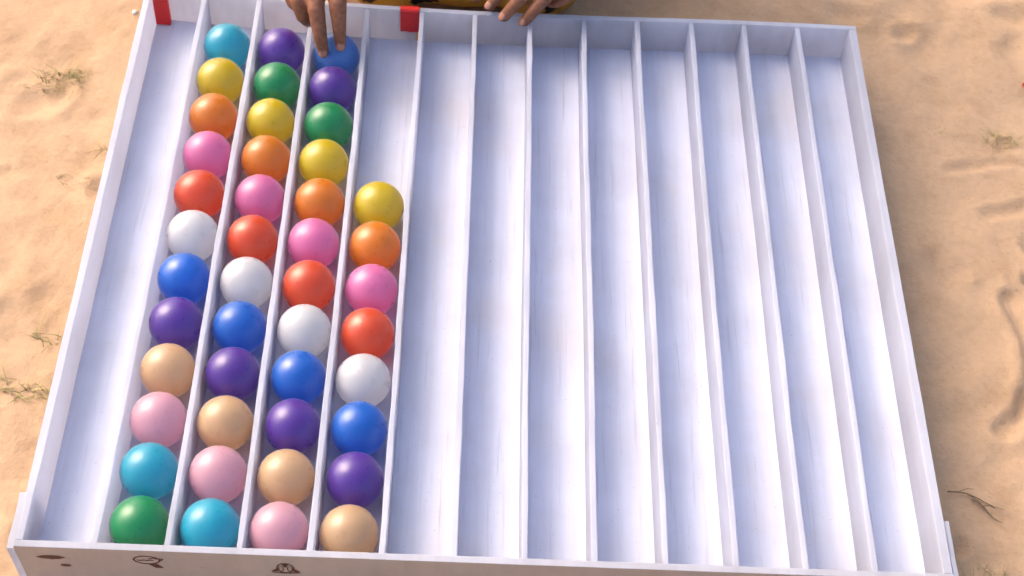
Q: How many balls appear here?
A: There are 44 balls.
